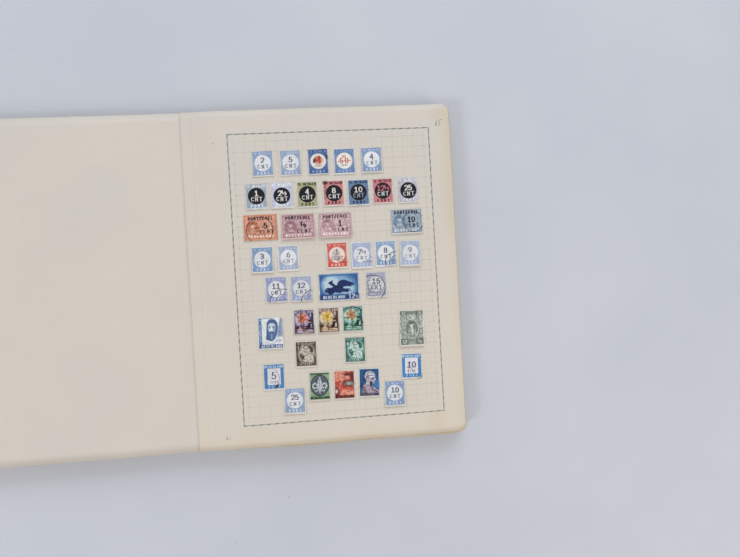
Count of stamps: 40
